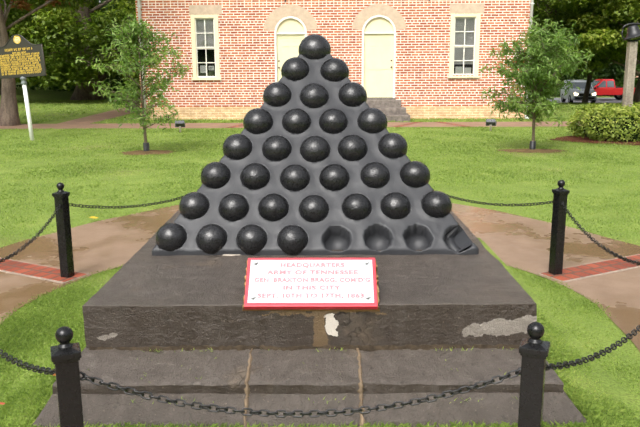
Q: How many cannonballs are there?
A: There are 32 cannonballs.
